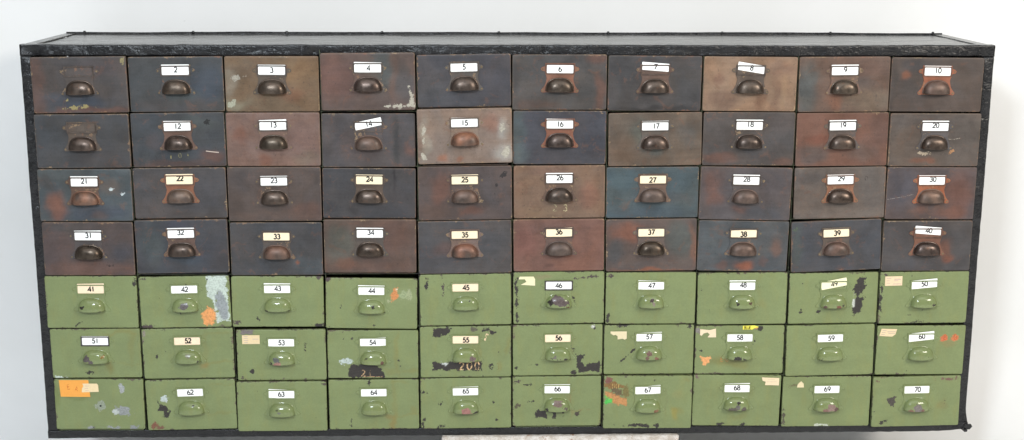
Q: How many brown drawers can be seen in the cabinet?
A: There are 40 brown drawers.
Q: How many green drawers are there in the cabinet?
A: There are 30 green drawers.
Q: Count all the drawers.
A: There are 70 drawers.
